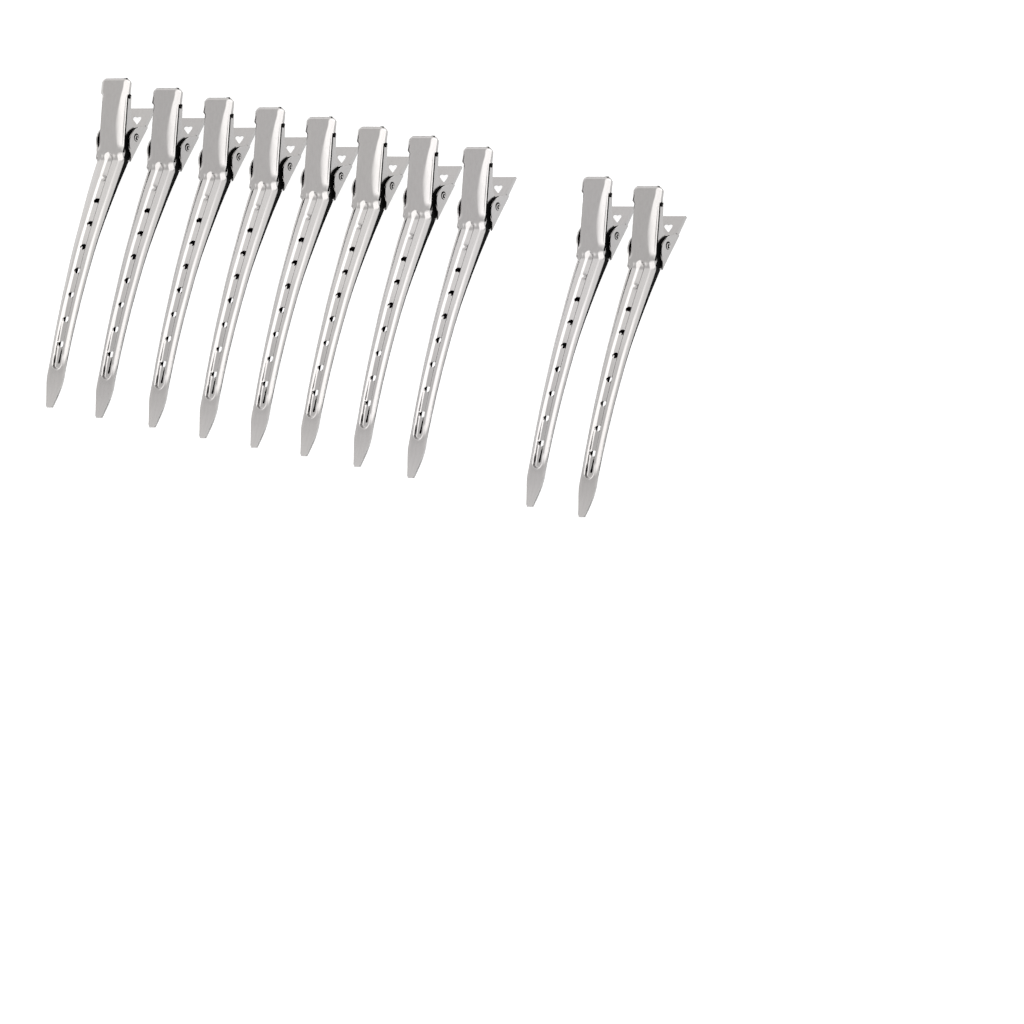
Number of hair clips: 10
